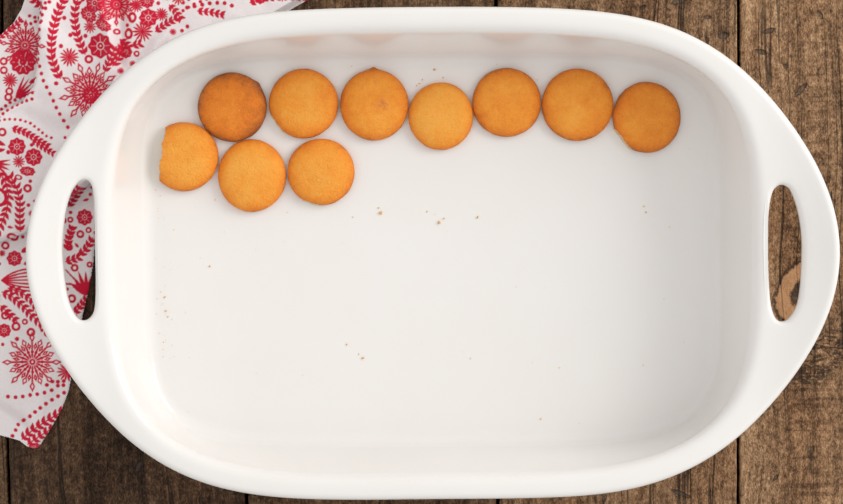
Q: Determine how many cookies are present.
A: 10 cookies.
